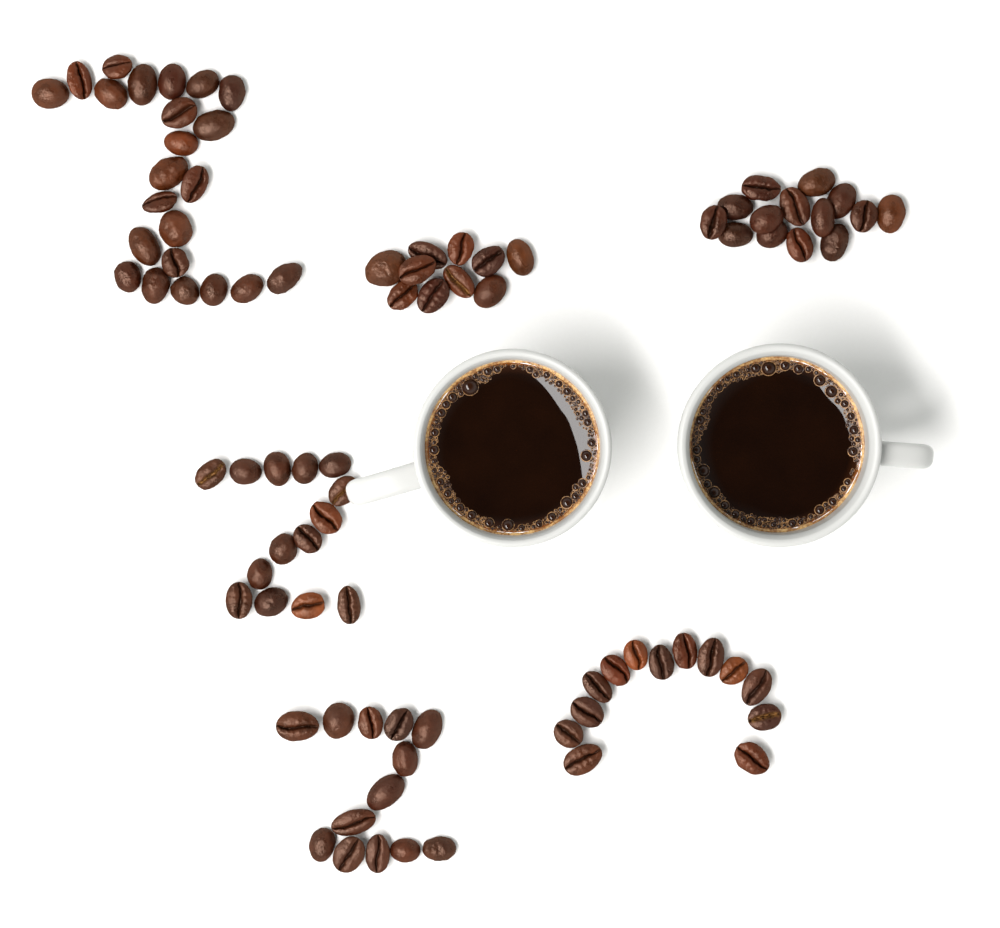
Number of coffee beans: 87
